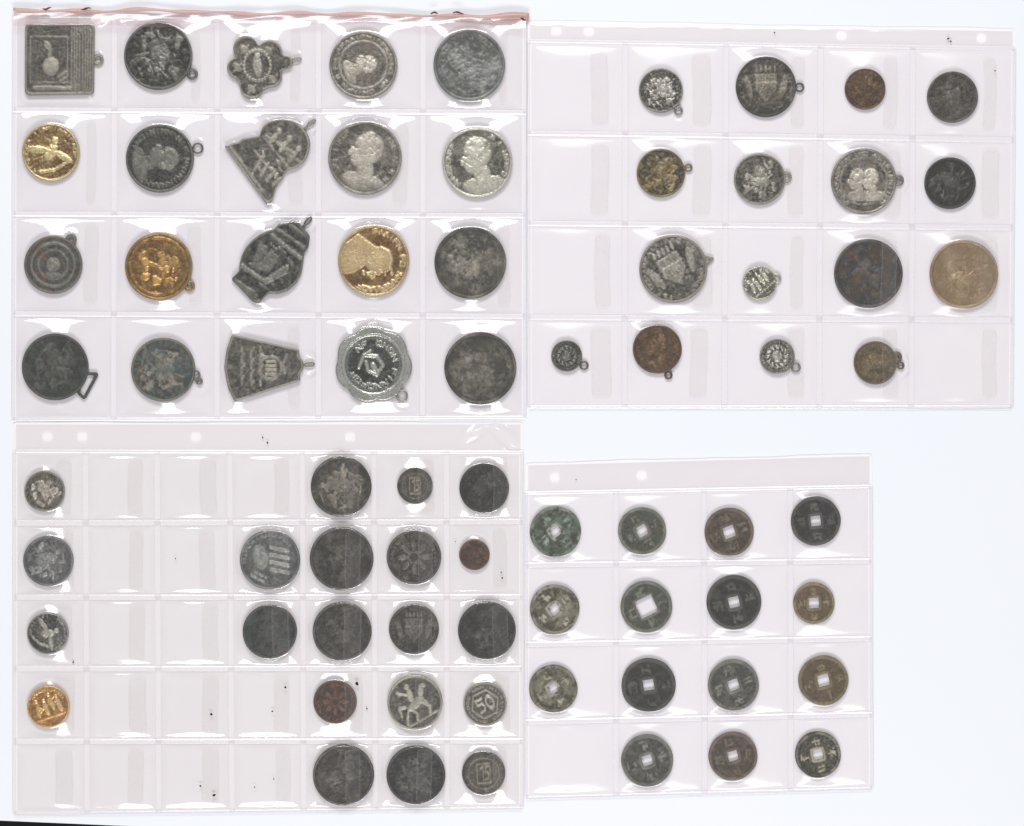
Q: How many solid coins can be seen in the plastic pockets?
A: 34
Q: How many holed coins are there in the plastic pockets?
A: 15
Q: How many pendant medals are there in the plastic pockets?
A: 23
